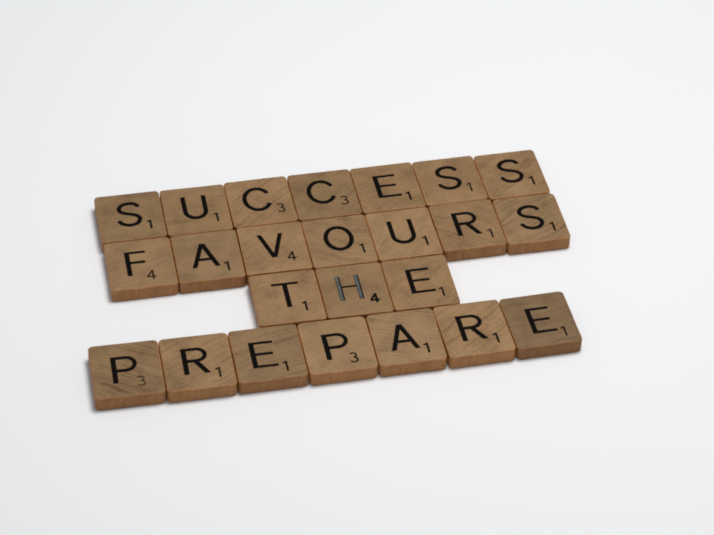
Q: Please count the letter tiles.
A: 24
